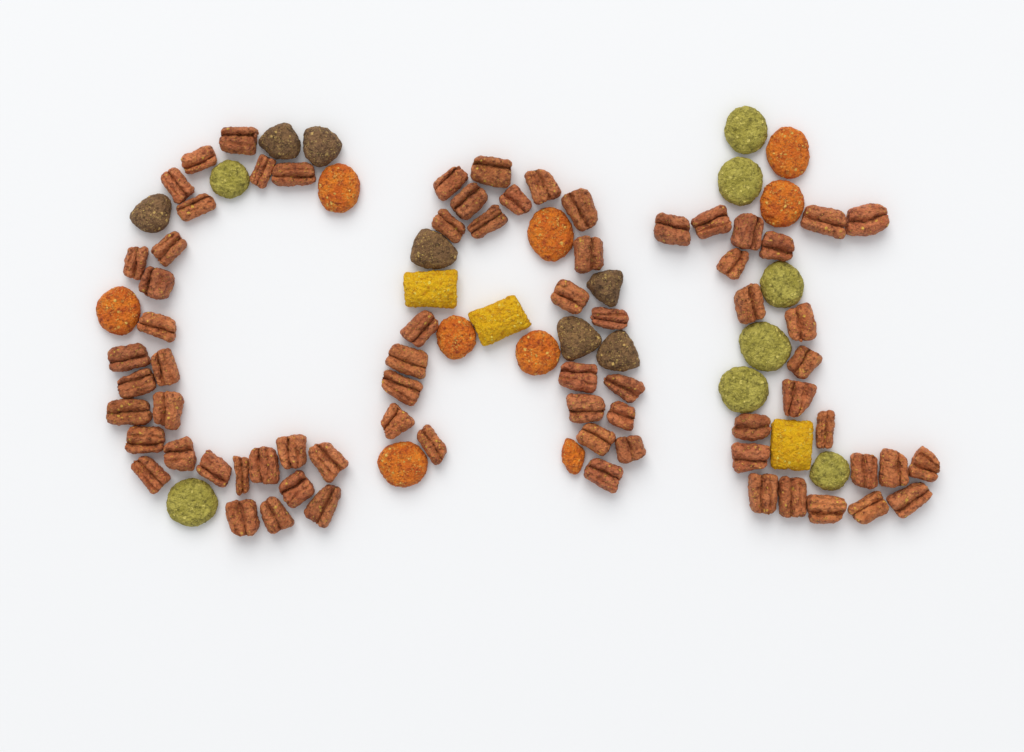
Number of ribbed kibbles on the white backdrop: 72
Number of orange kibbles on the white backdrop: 9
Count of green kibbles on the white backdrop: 8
